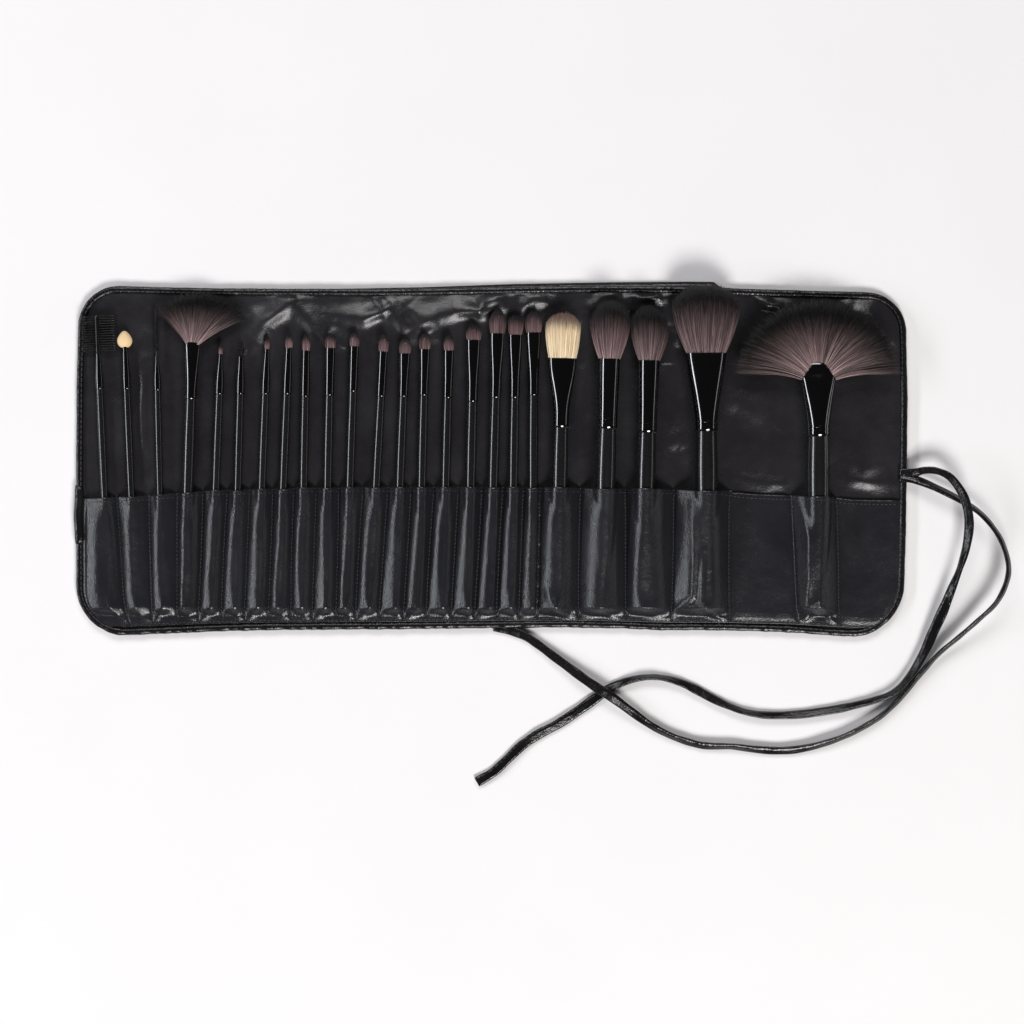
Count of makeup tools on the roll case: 24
